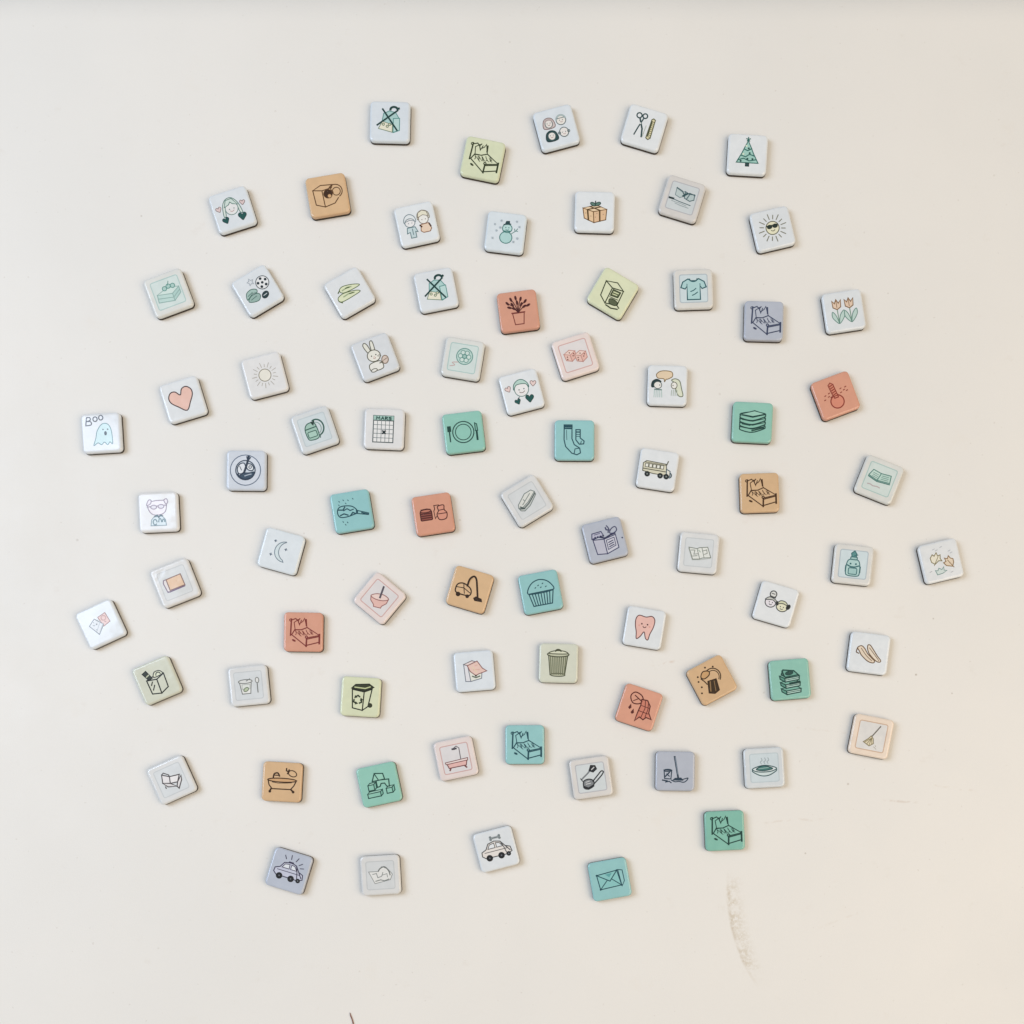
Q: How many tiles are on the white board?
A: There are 79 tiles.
